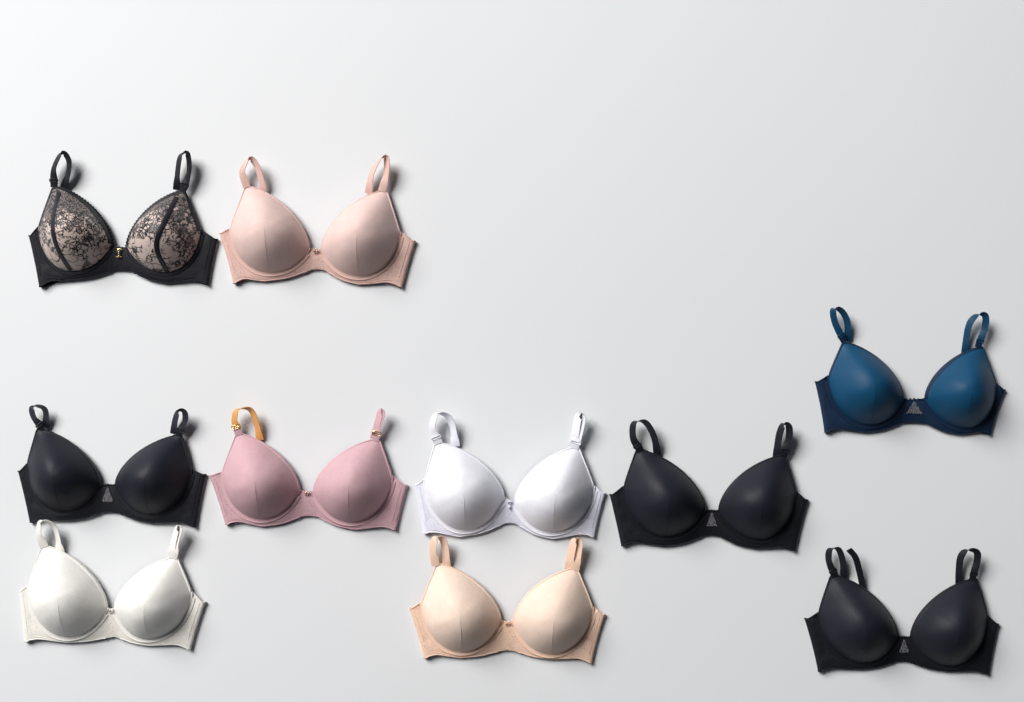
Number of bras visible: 10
